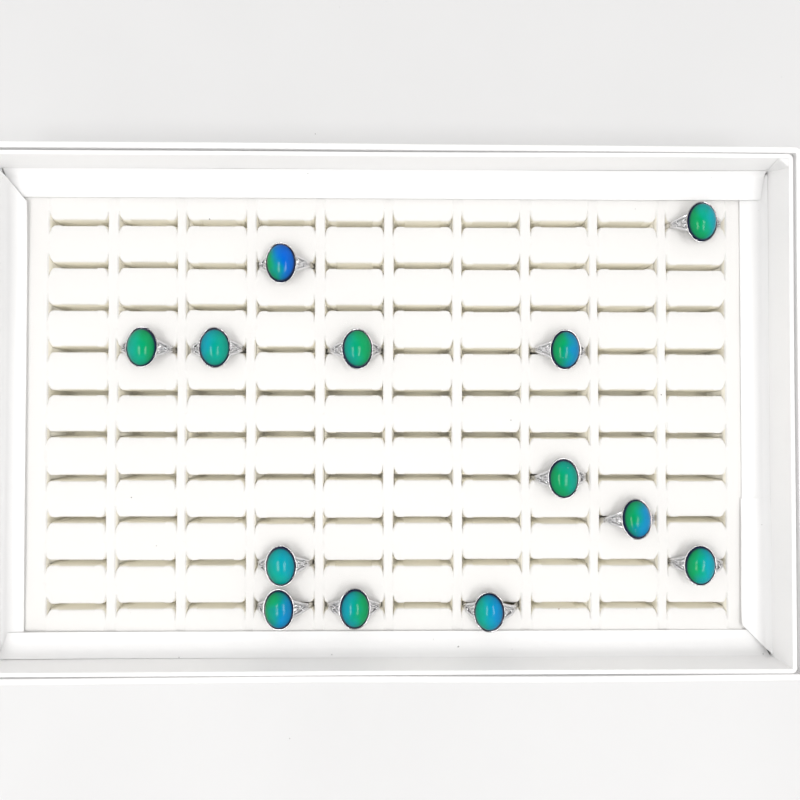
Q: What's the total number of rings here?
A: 13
